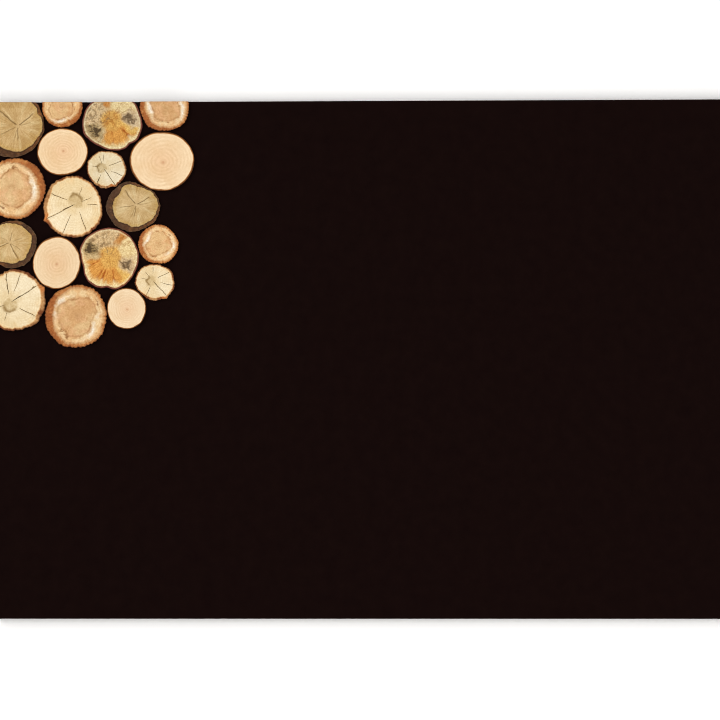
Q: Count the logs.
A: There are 18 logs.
